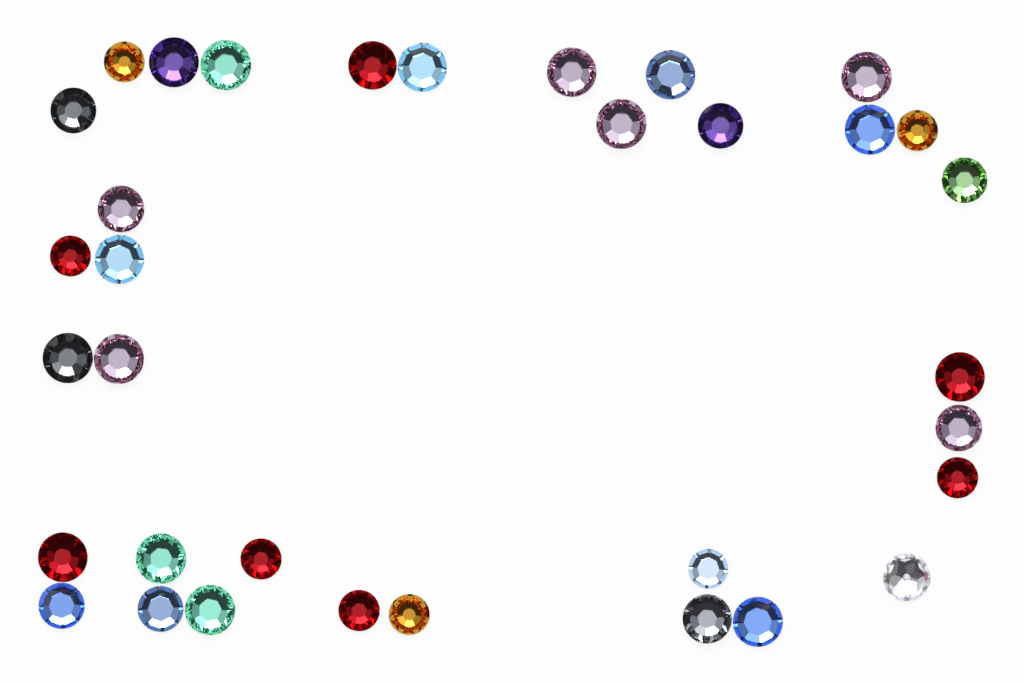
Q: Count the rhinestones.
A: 34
